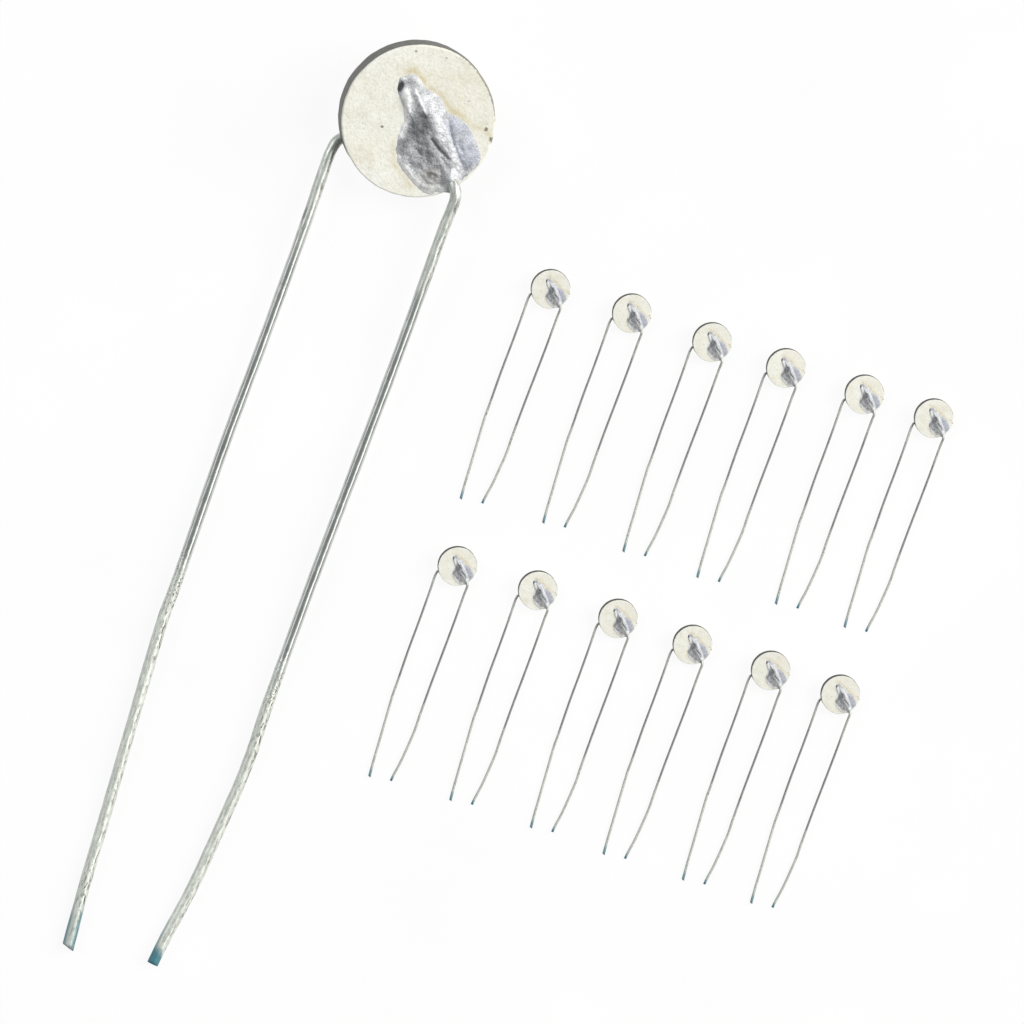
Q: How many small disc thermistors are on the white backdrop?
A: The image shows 12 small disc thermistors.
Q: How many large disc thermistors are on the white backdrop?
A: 1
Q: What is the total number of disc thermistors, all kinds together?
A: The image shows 13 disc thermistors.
